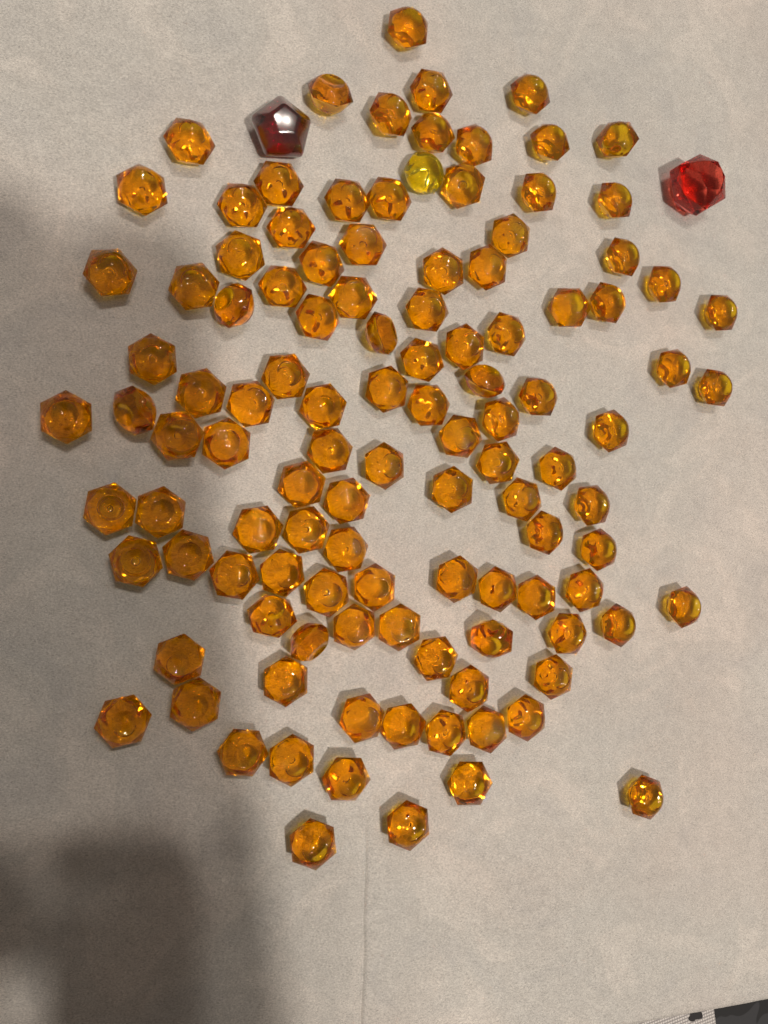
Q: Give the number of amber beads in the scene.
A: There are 112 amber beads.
